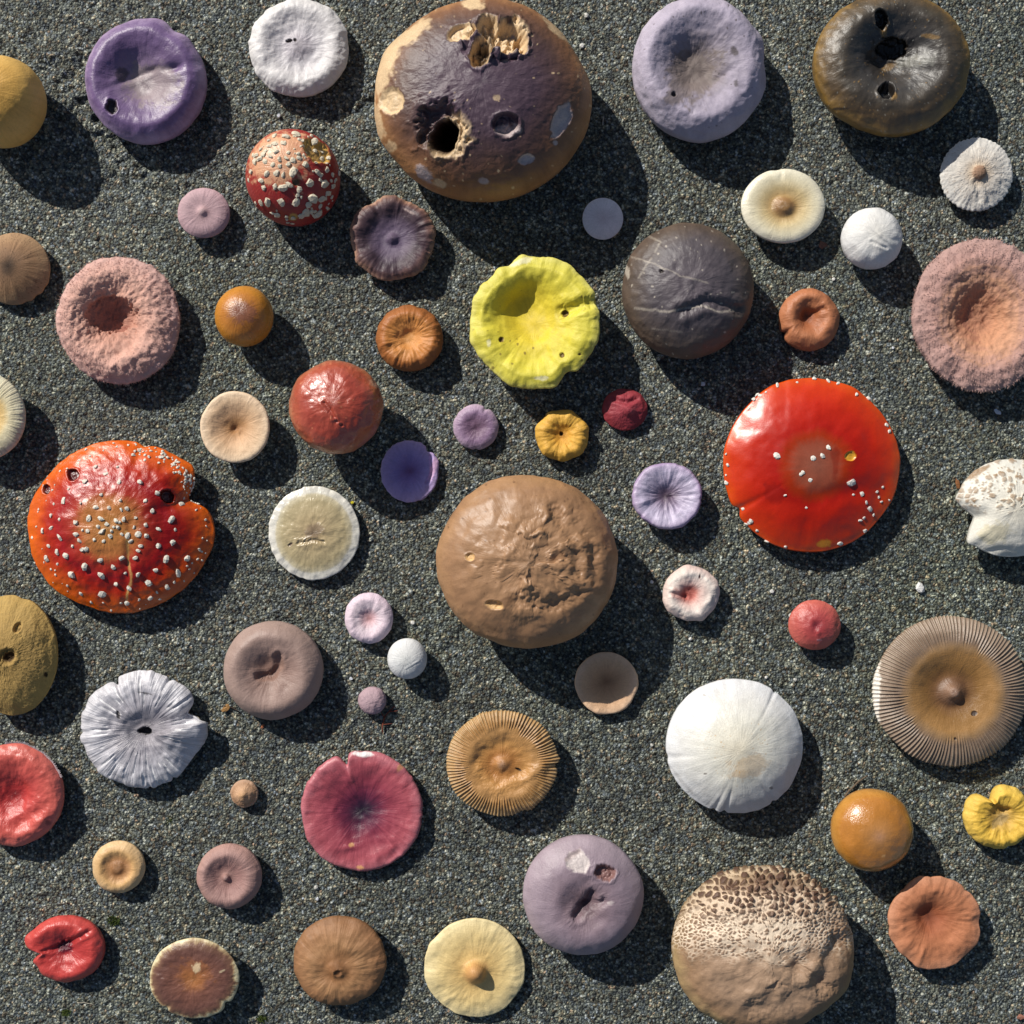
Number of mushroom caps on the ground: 60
